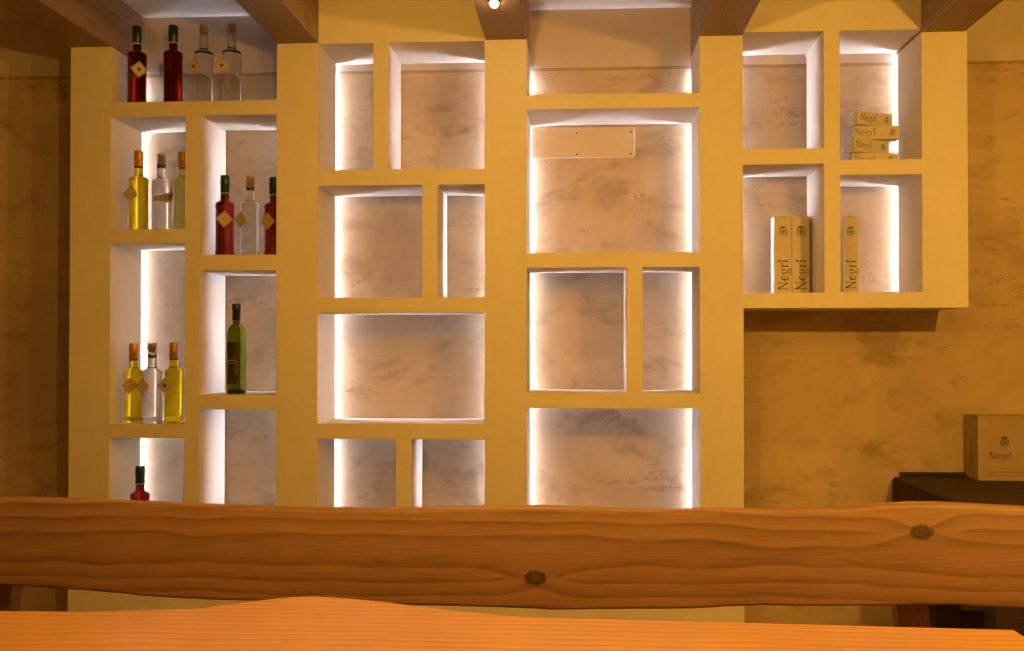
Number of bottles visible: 15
